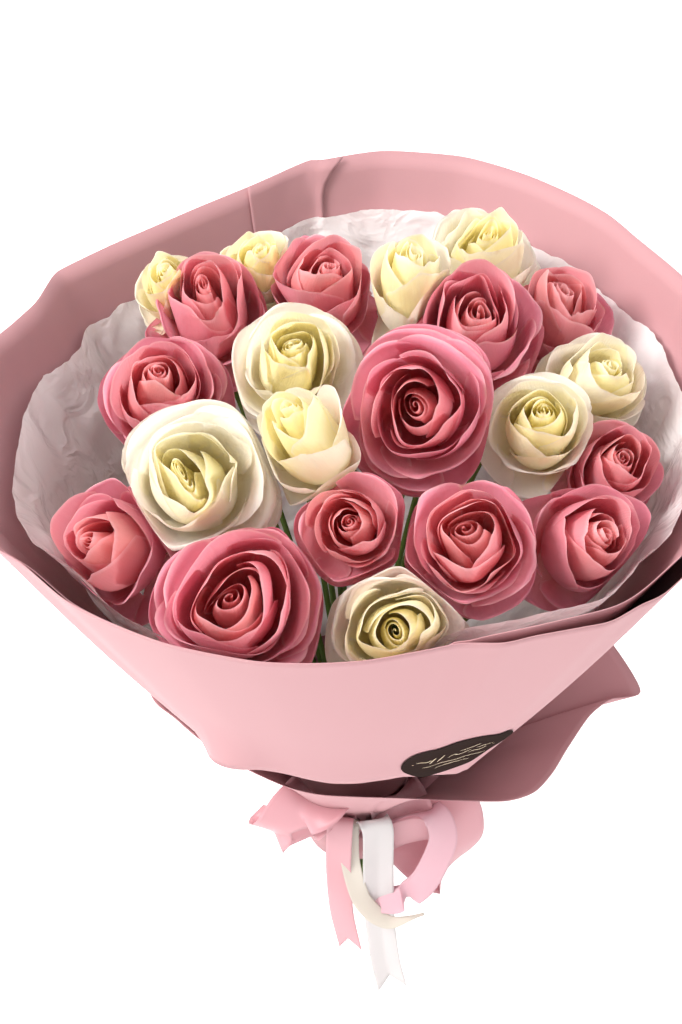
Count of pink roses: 12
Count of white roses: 10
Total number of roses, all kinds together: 22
